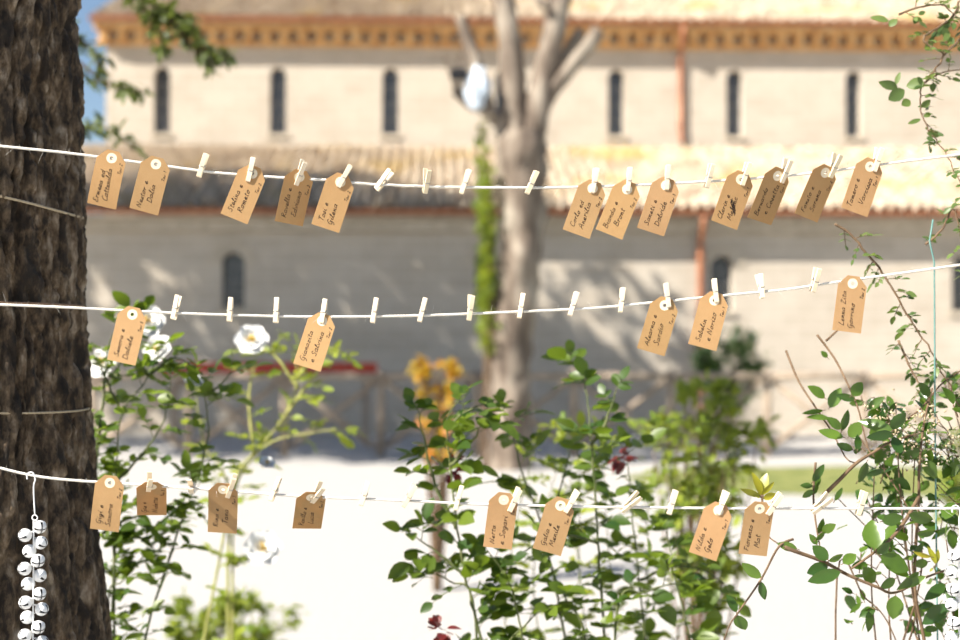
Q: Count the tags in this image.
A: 25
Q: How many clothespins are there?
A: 46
